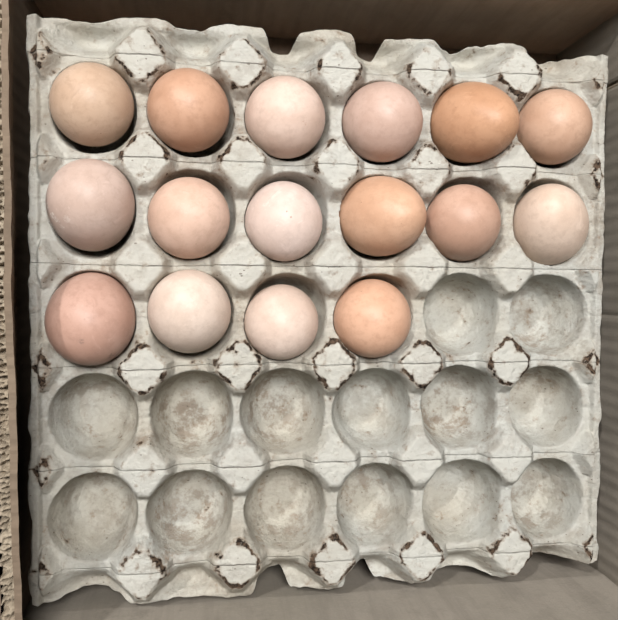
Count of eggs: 16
